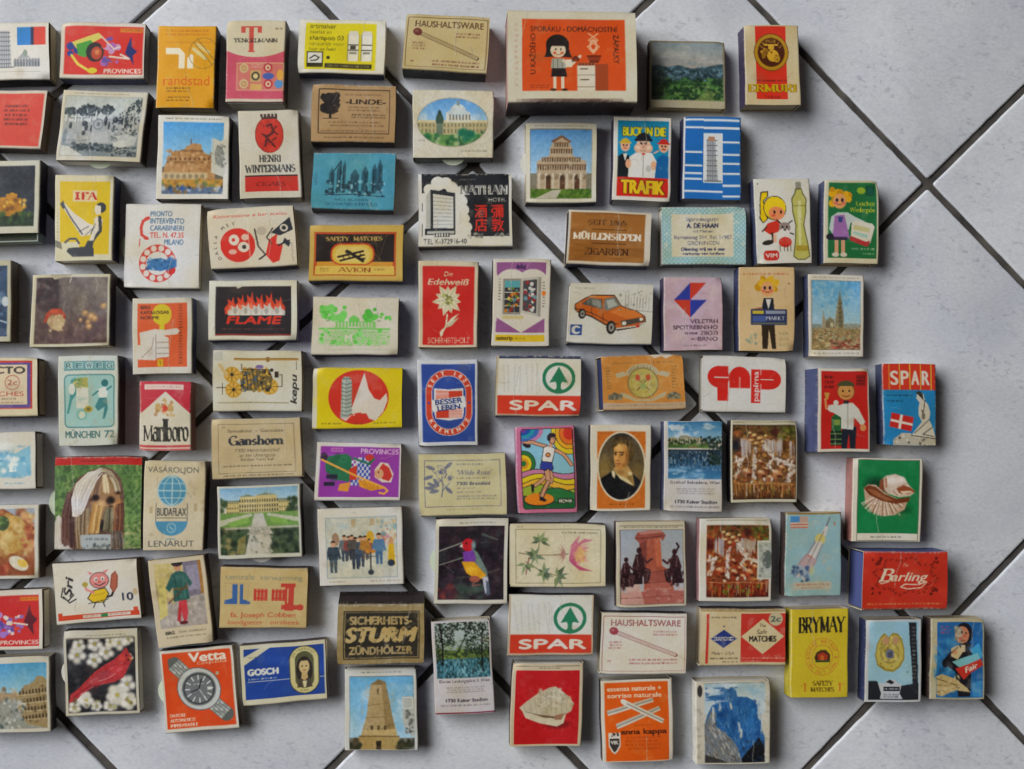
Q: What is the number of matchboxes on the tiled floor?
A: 91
